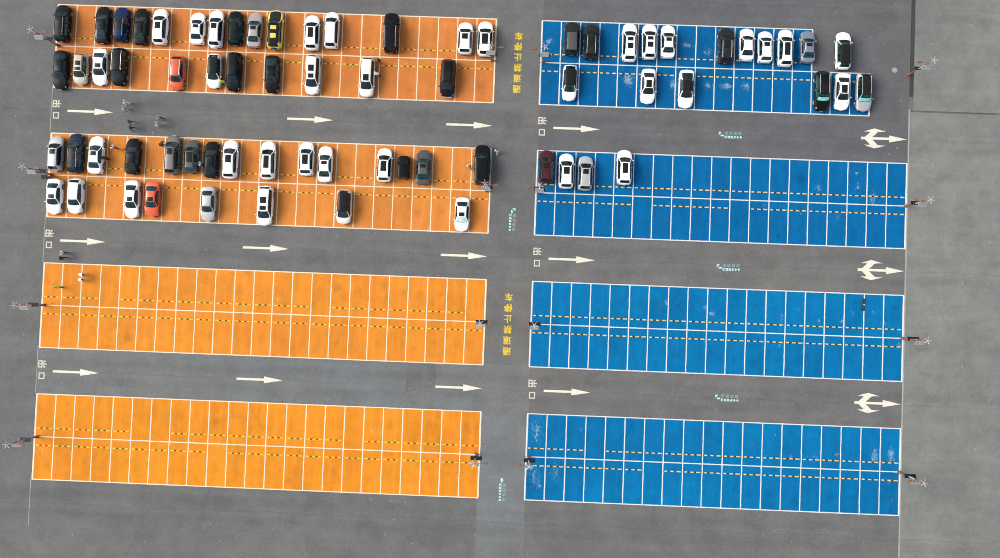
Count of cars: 70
